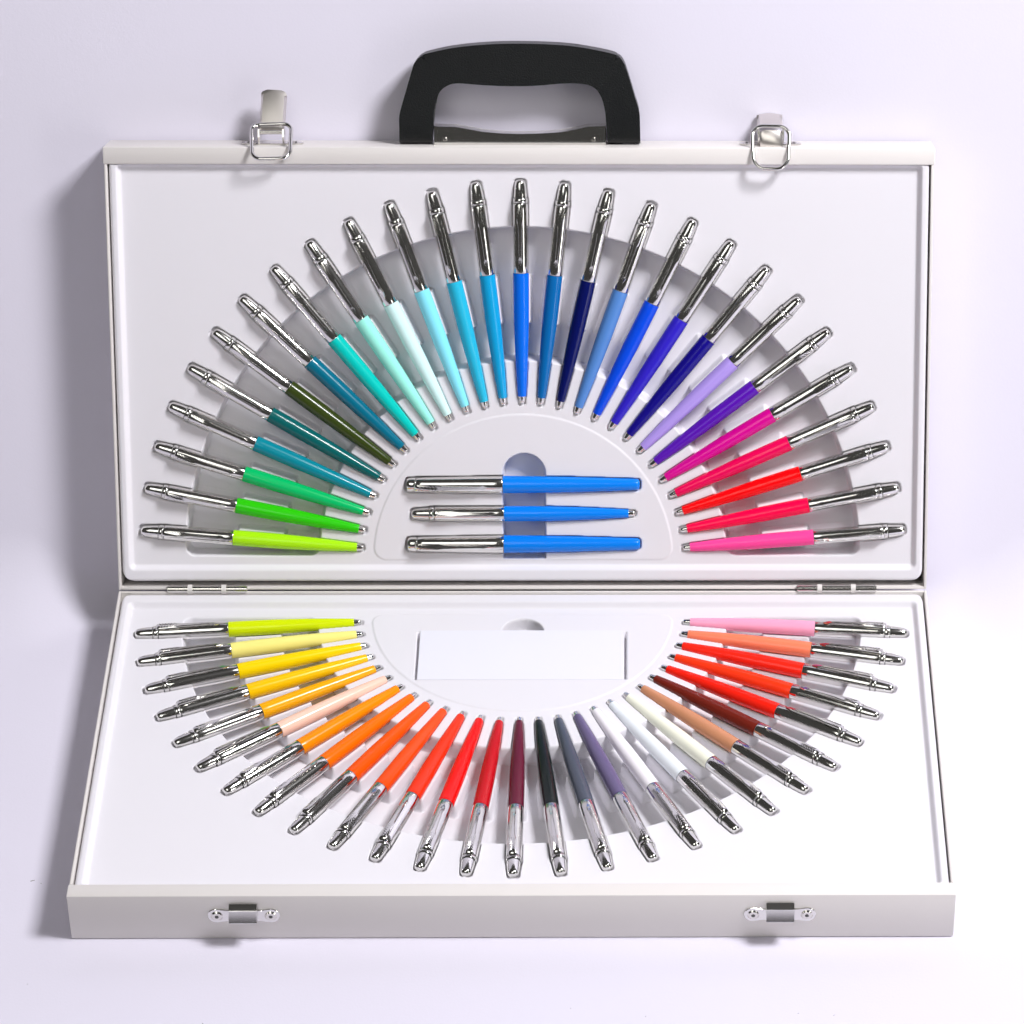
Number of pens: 57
